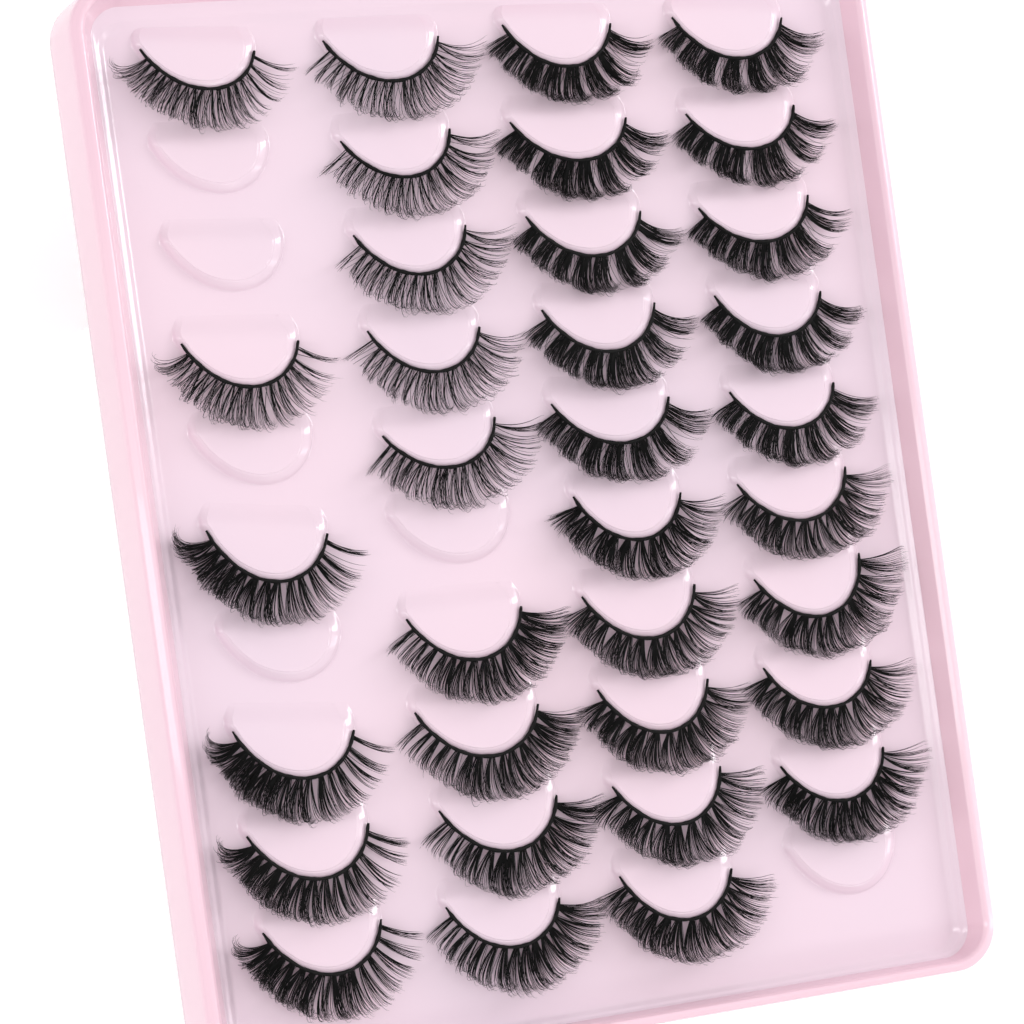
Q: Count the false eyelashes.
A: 34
